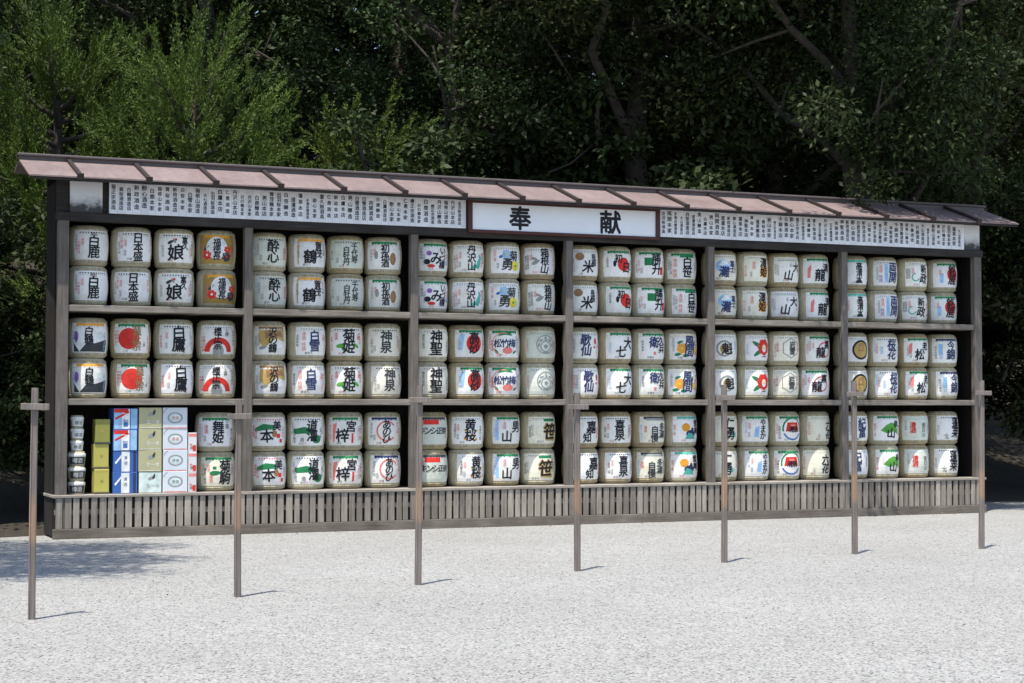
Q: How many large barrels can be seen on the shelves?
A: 138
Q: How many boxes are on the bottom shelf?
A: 18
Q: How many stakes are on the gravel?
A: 7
